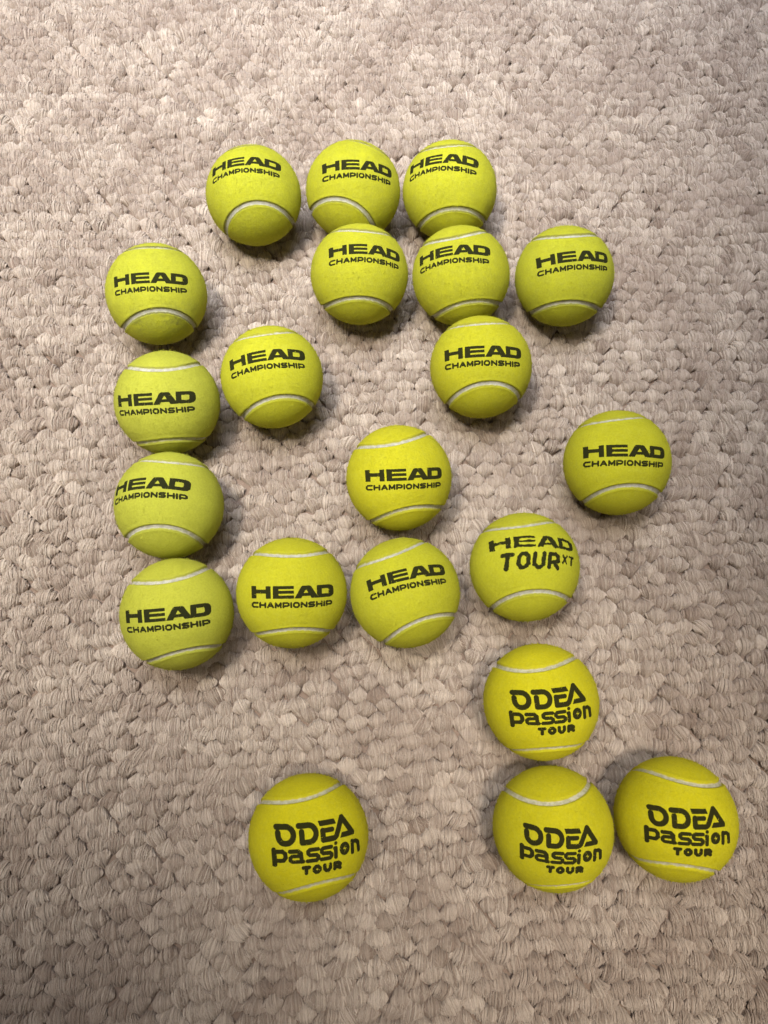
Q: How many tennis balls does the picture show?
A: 21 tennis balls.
